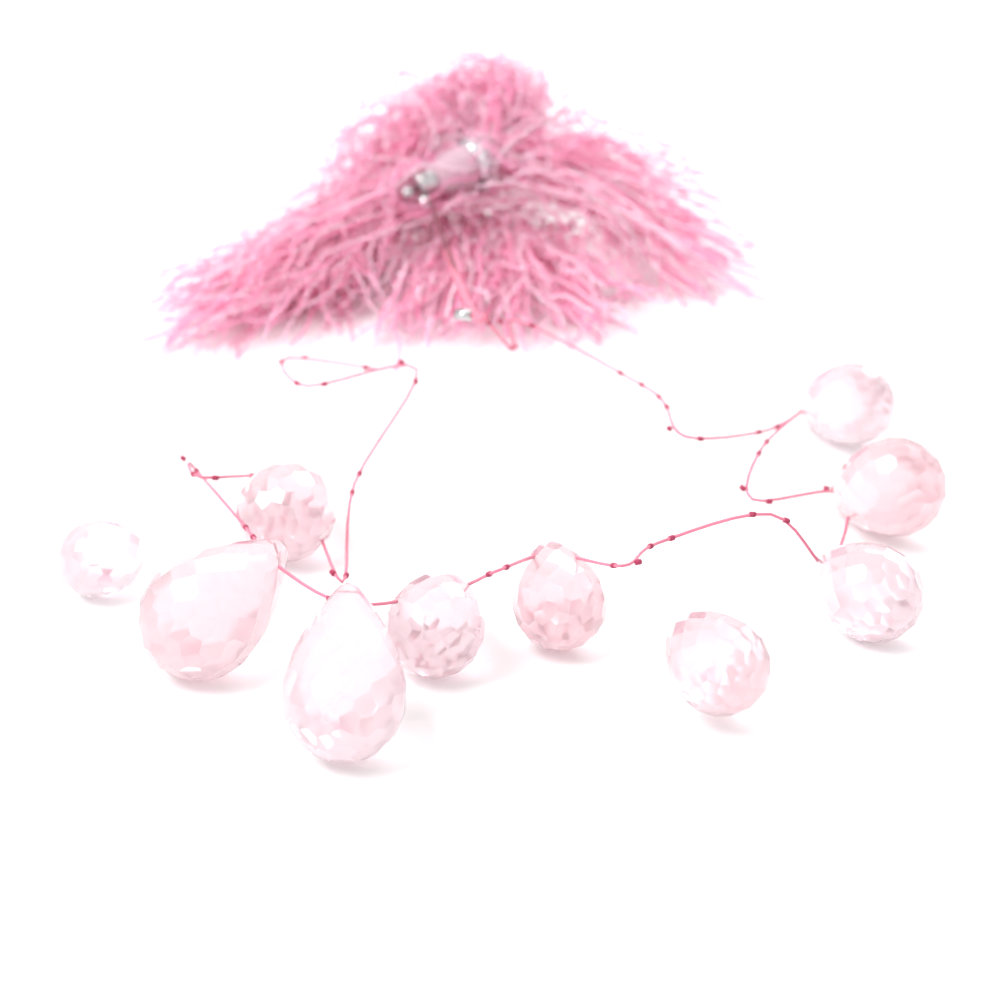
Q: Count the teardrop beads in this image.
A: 10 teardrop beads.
